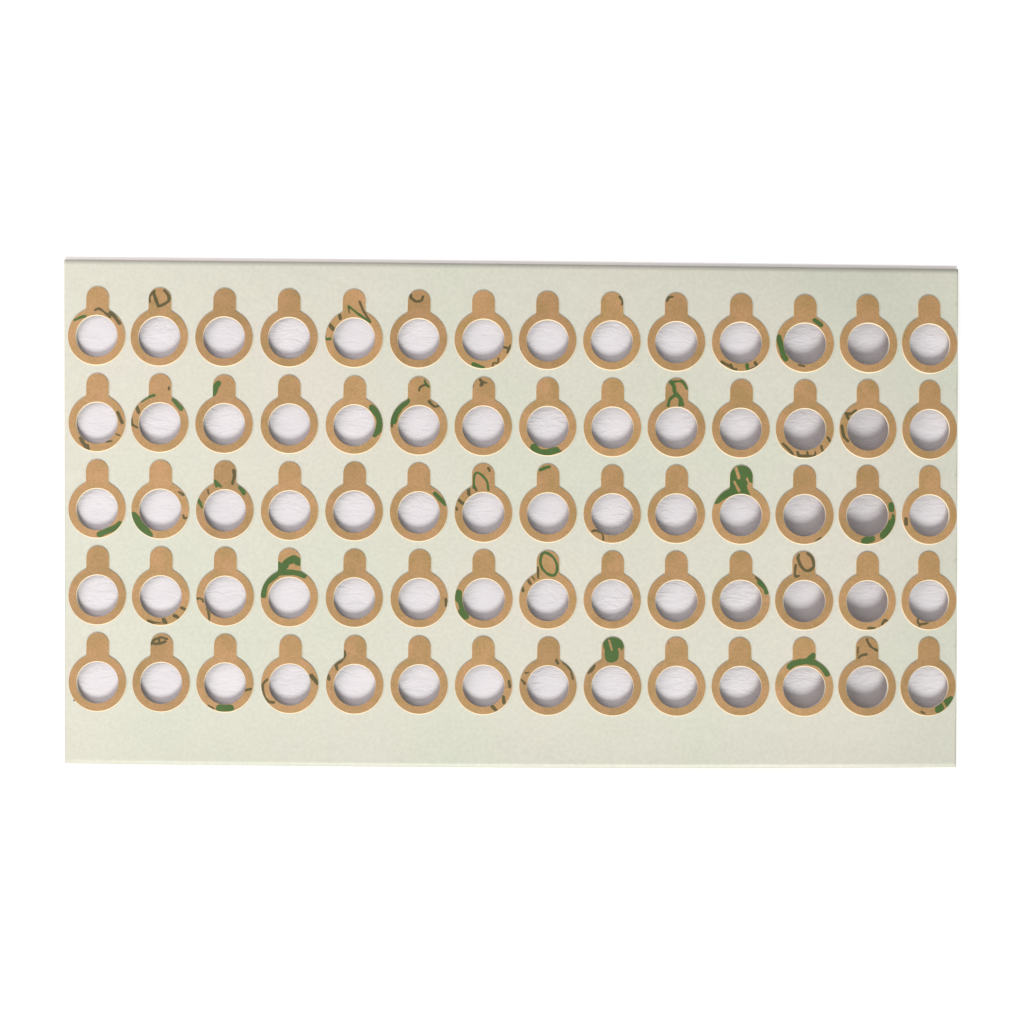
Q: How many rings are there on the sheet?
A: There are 70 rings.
